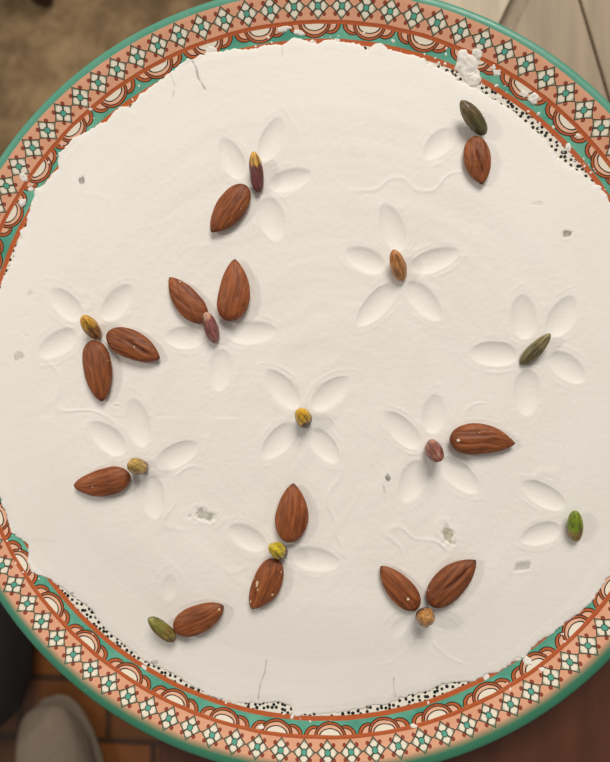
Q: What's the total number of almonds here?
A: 13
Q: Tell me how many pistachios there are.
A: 13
